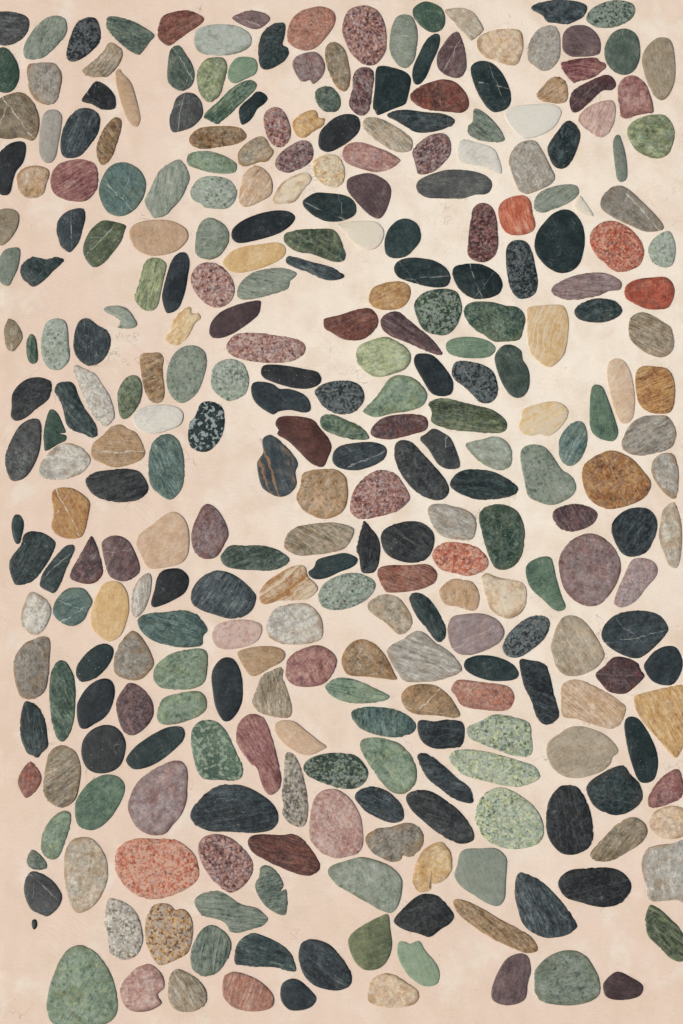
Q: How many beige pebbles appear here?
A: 84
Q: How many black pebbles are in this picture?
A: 81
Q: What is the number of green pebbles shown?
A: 78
